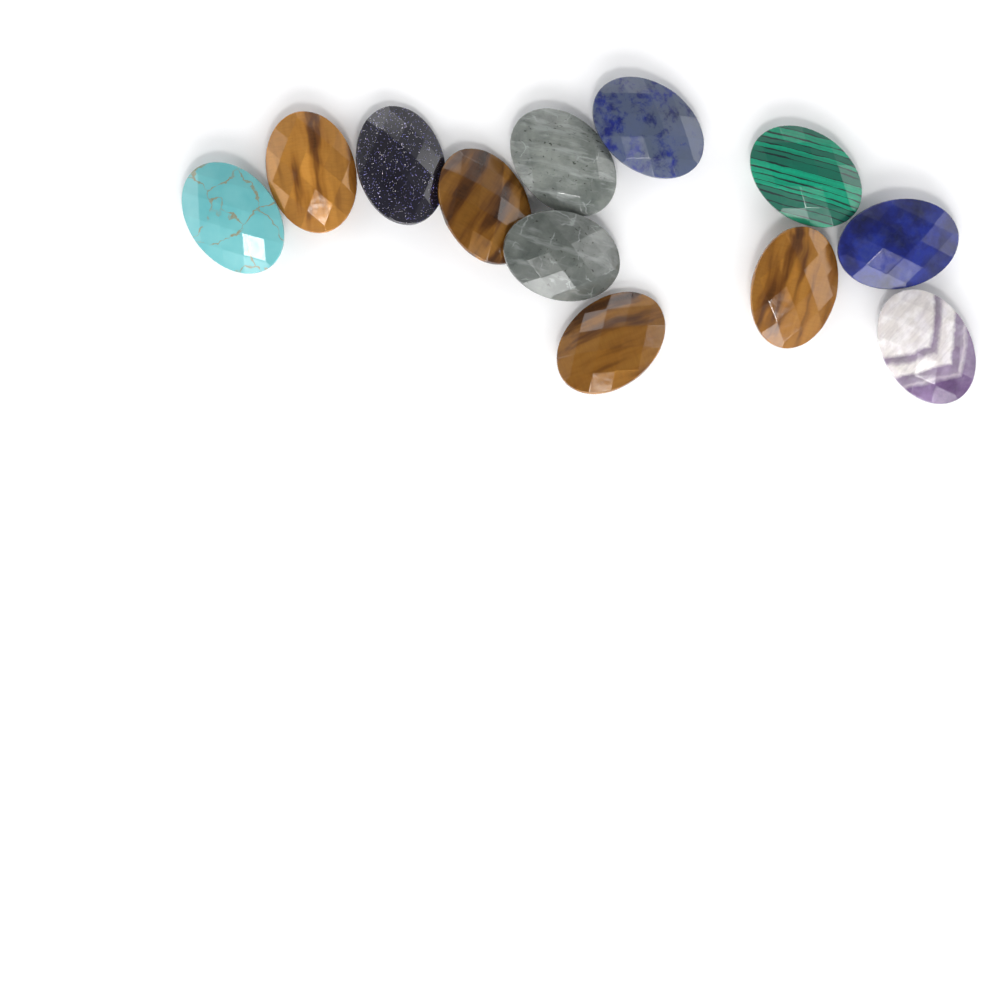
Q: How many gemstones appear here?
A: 12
